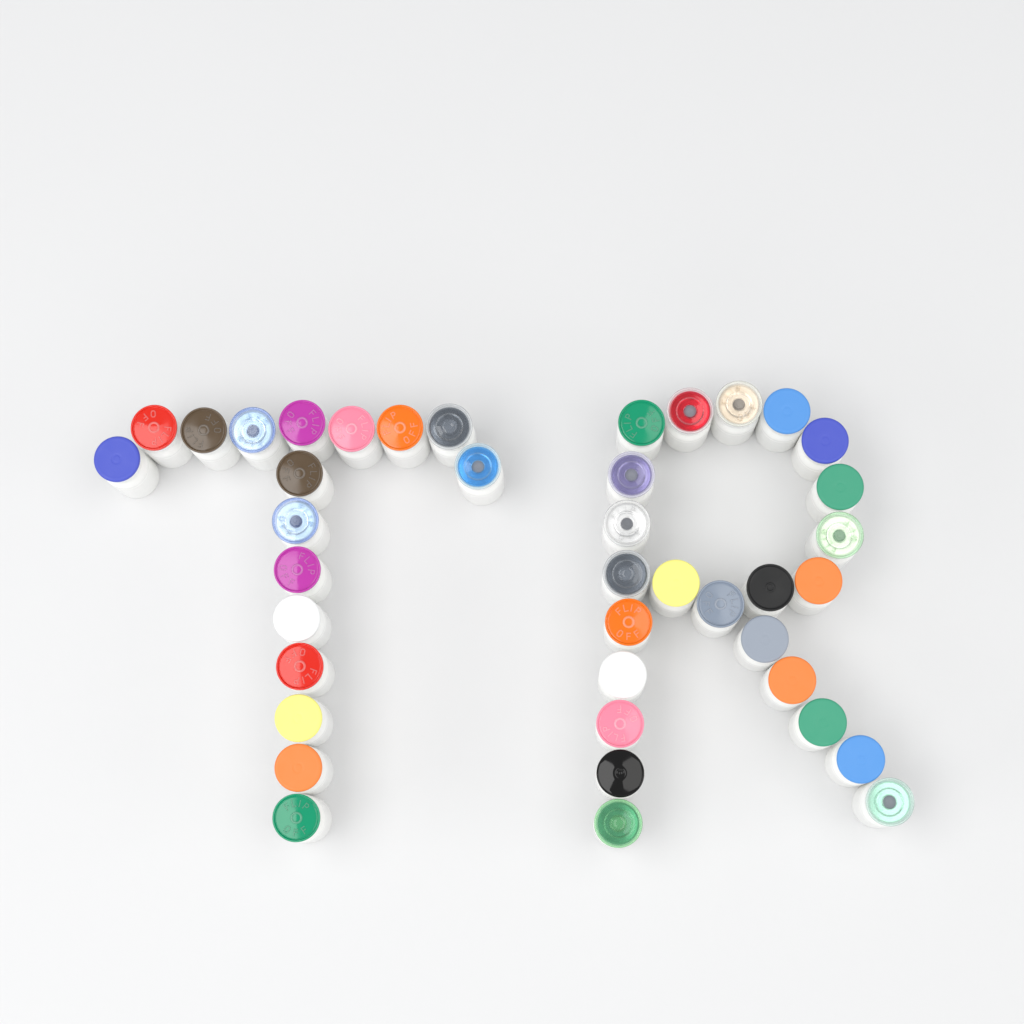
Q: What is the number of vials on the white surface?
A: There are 41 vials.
